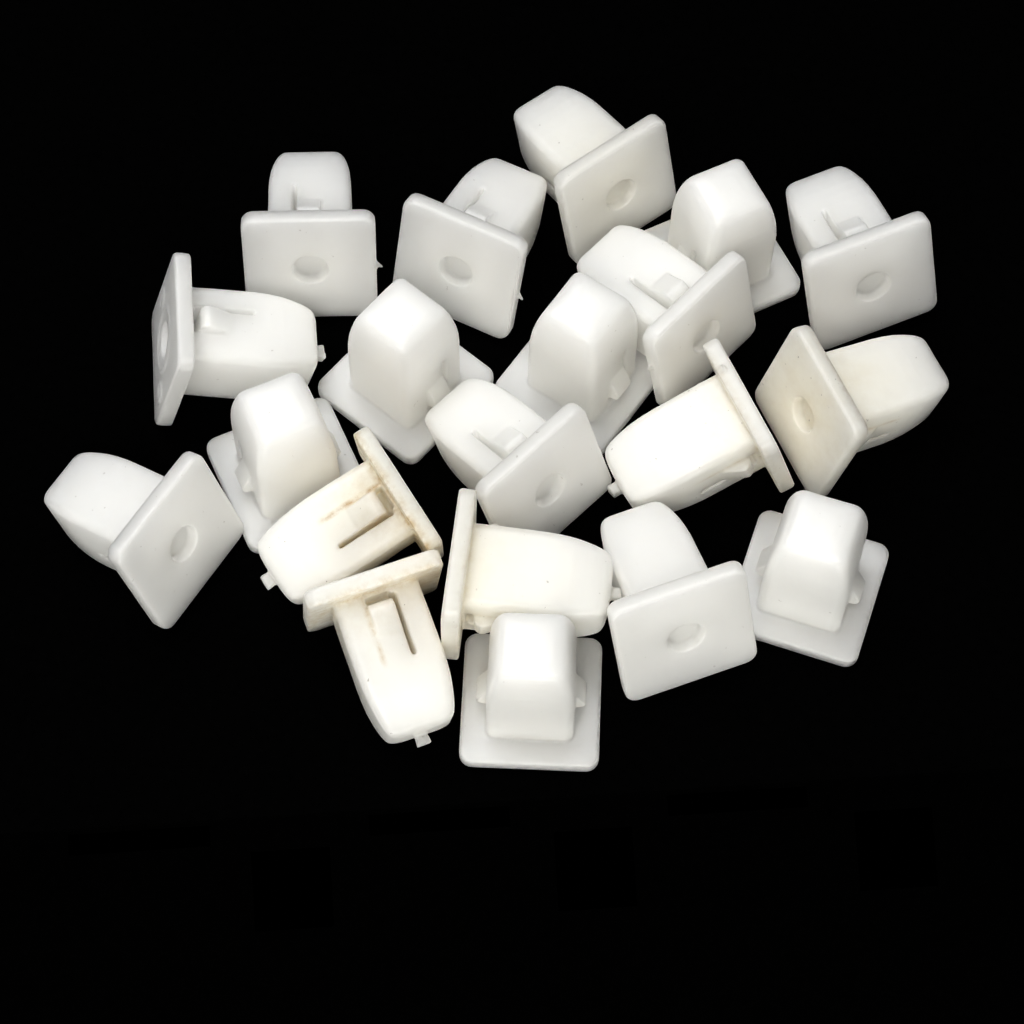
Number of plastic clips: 20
